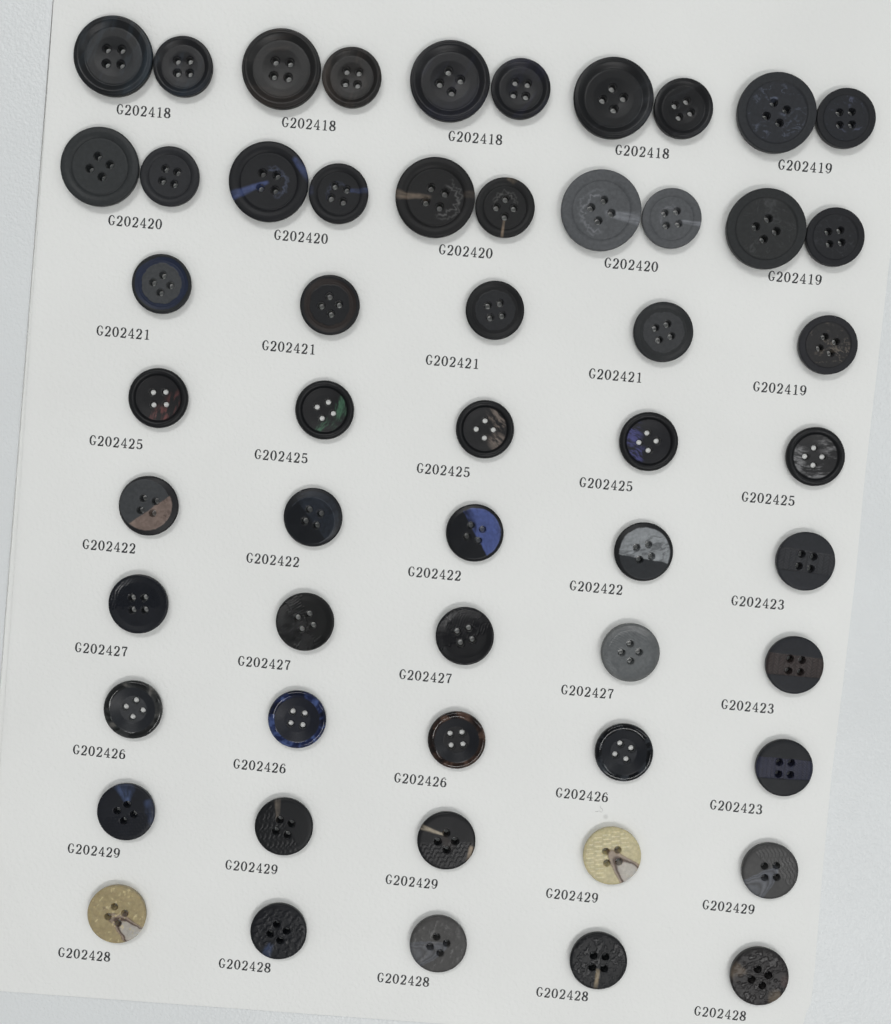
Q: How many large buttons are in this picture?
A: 10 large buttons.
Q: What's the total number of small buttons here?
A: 45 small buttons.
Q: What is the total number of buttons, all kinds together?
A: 55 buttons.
